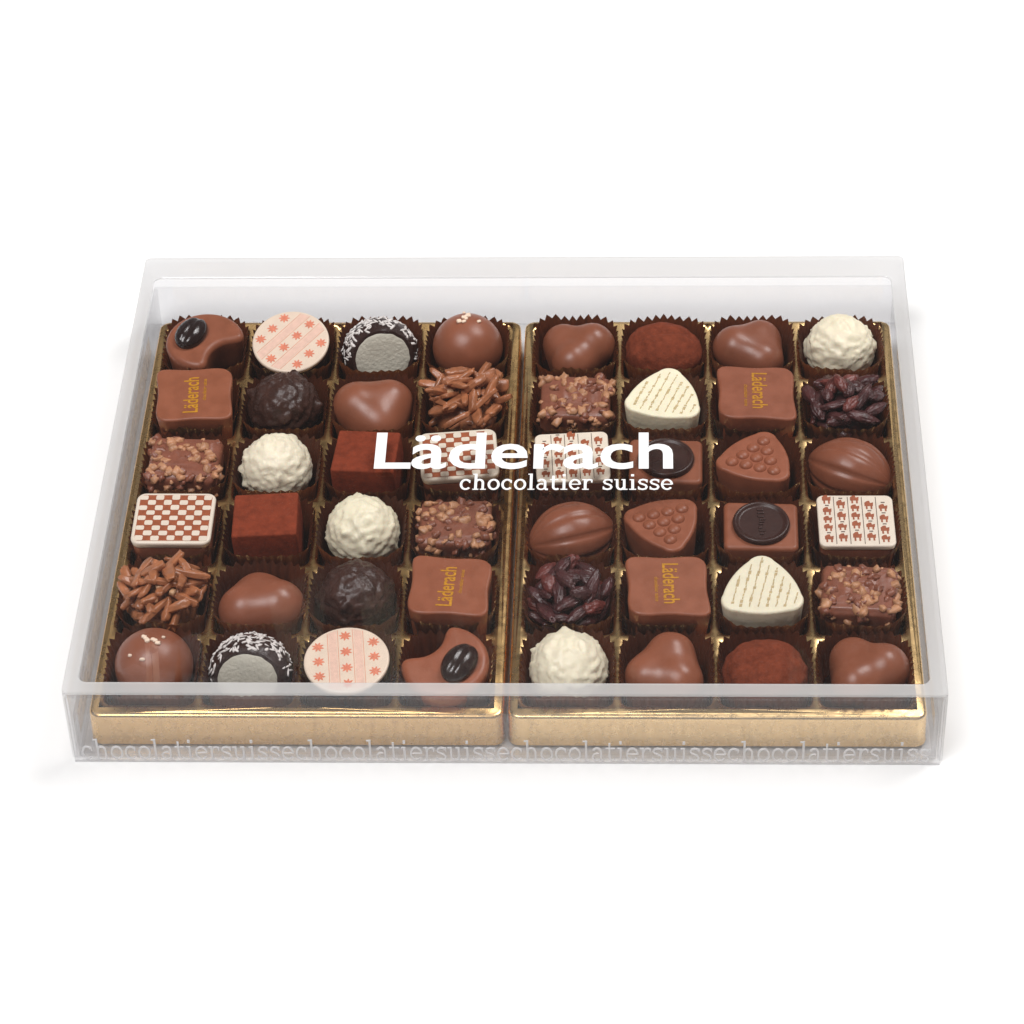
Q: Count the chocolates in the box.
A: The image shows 48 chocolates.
